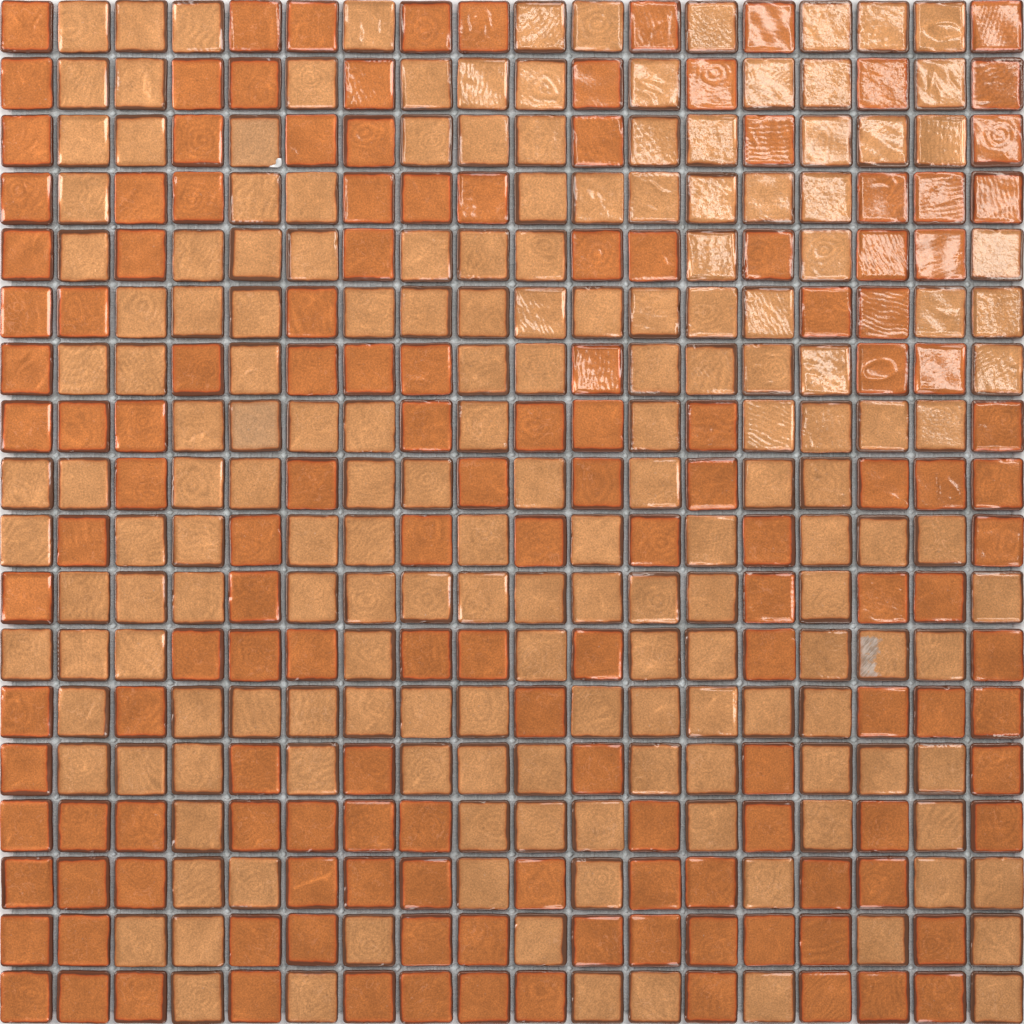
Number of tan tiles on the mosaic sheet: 177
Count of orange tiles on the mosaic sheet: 147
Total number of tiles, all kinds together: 324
